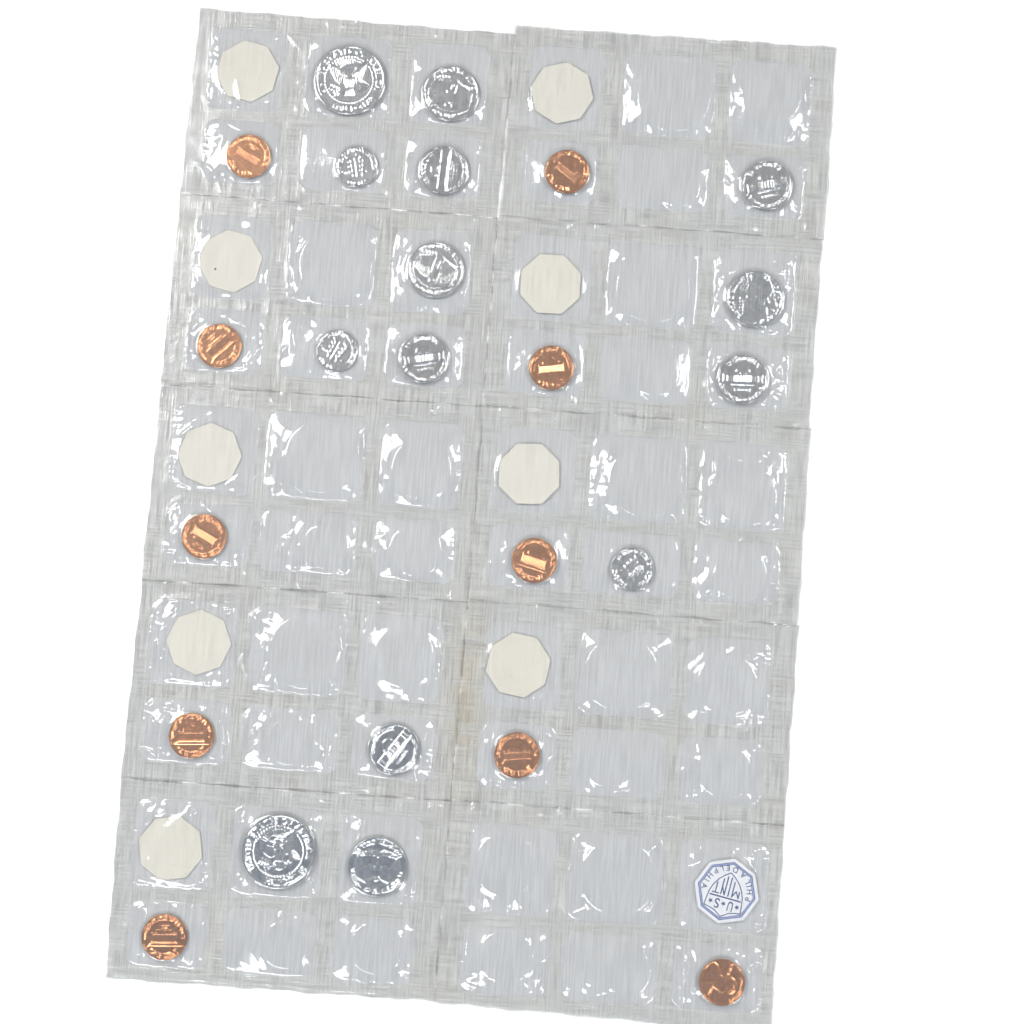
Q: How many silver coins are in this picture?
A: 14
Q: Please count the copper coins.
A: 10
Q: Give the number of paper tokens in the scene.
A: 10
